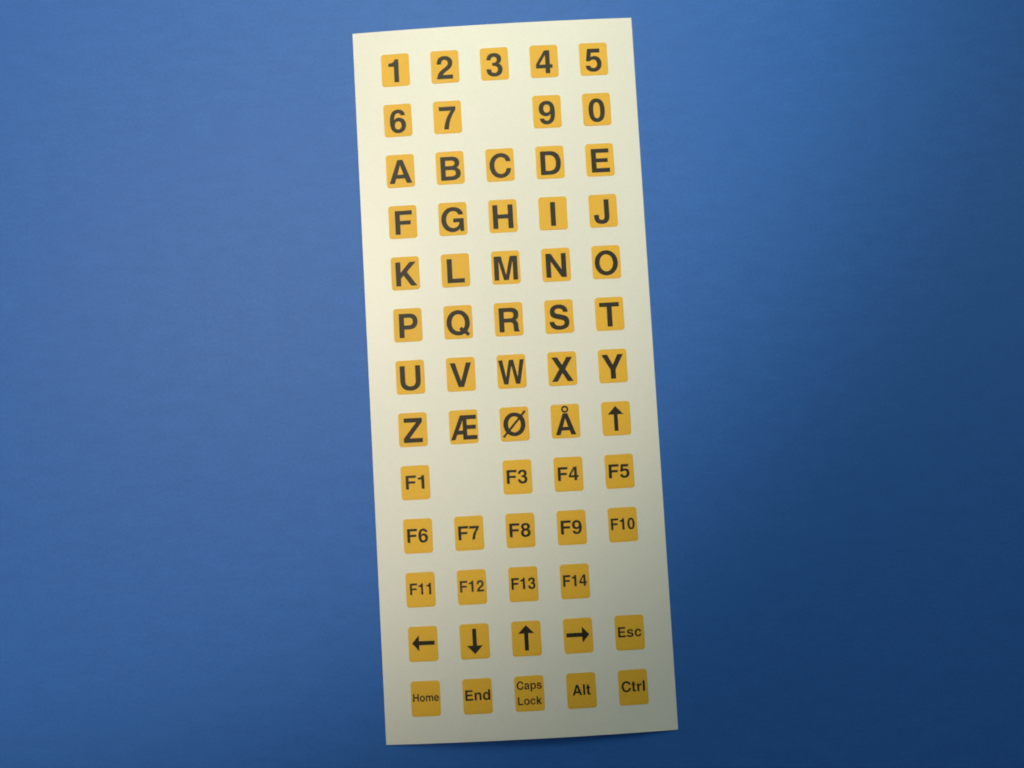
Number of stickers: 62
